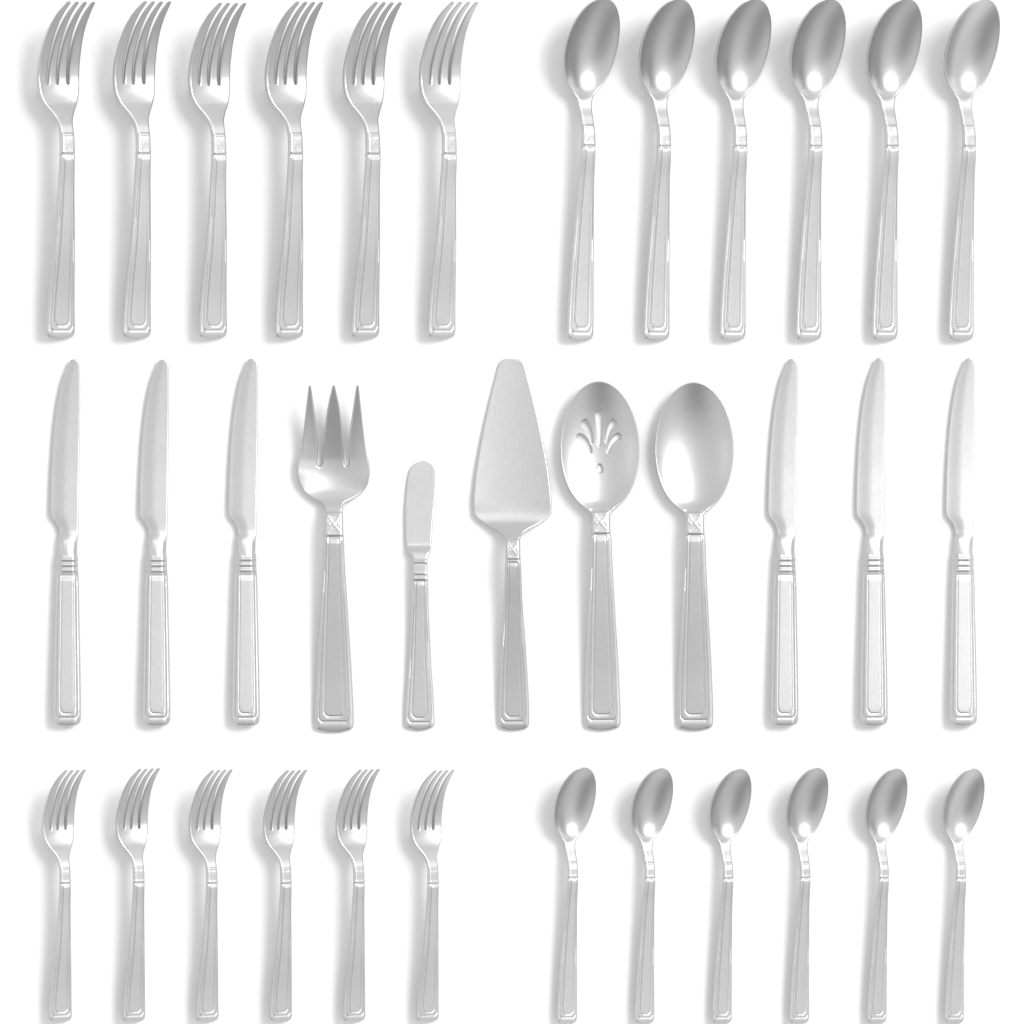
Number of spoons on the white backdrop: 14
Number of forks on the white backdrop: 13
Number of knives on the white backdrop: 7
